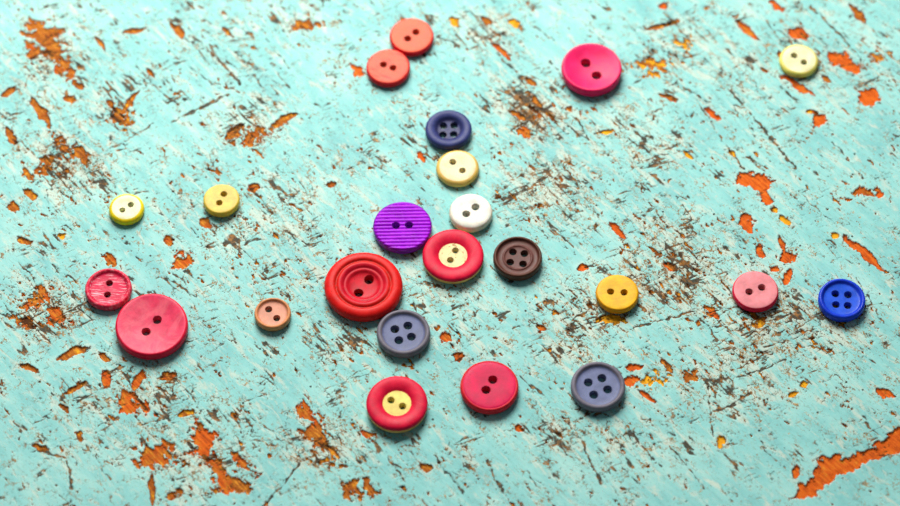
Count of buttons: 23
